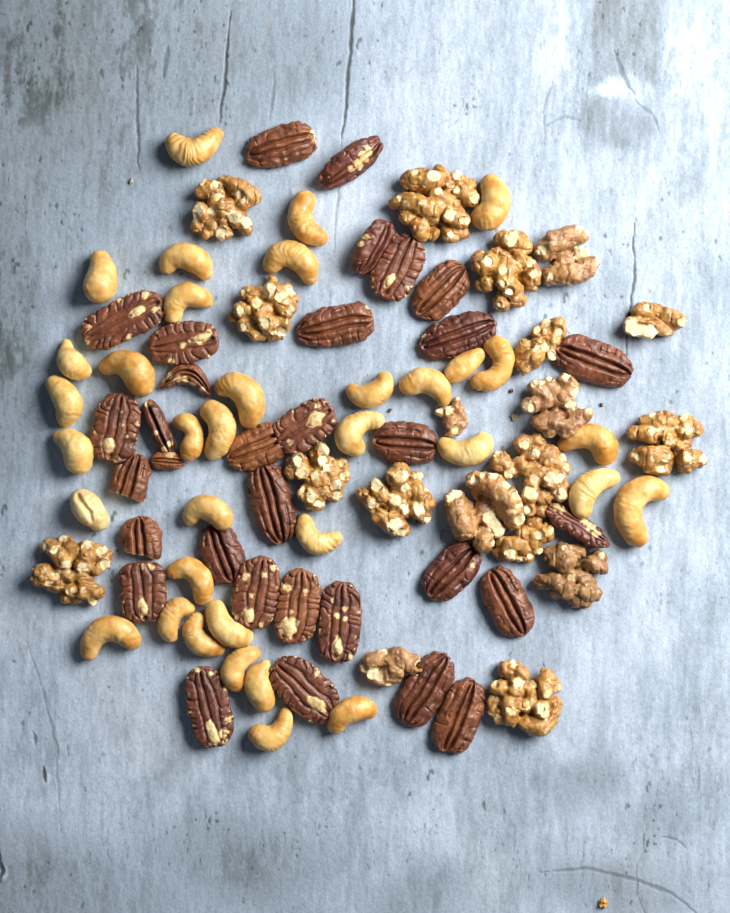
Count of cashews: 35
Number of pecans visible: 32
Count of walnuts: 19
